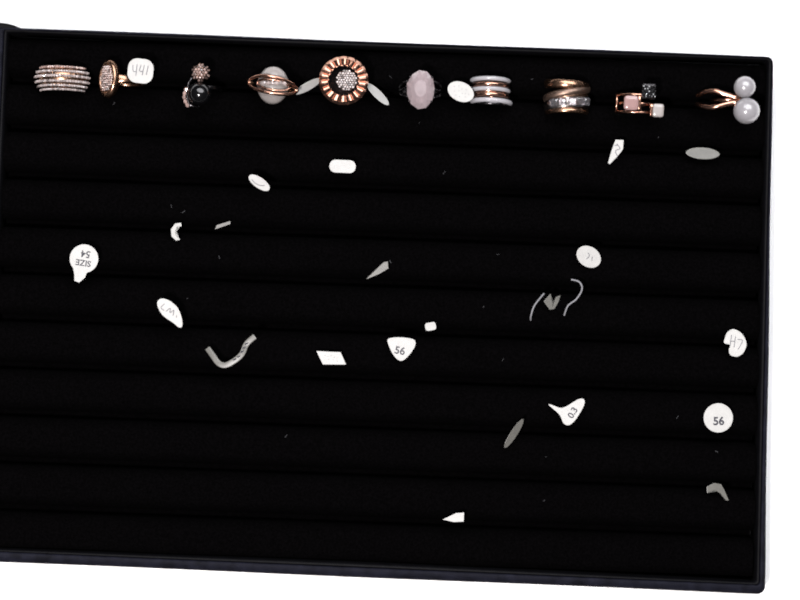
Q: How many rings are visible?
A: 10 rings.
